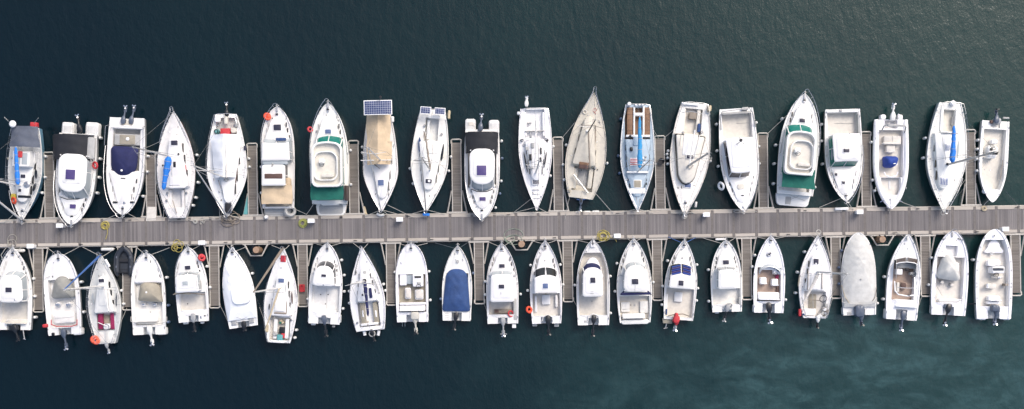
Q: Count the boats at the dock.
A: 44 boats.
